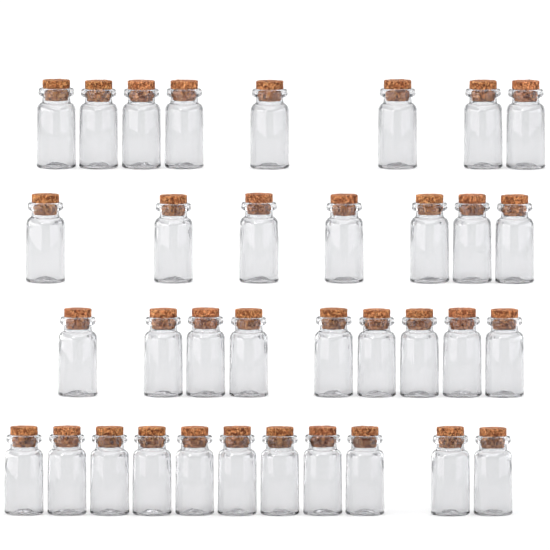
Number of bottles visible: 35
